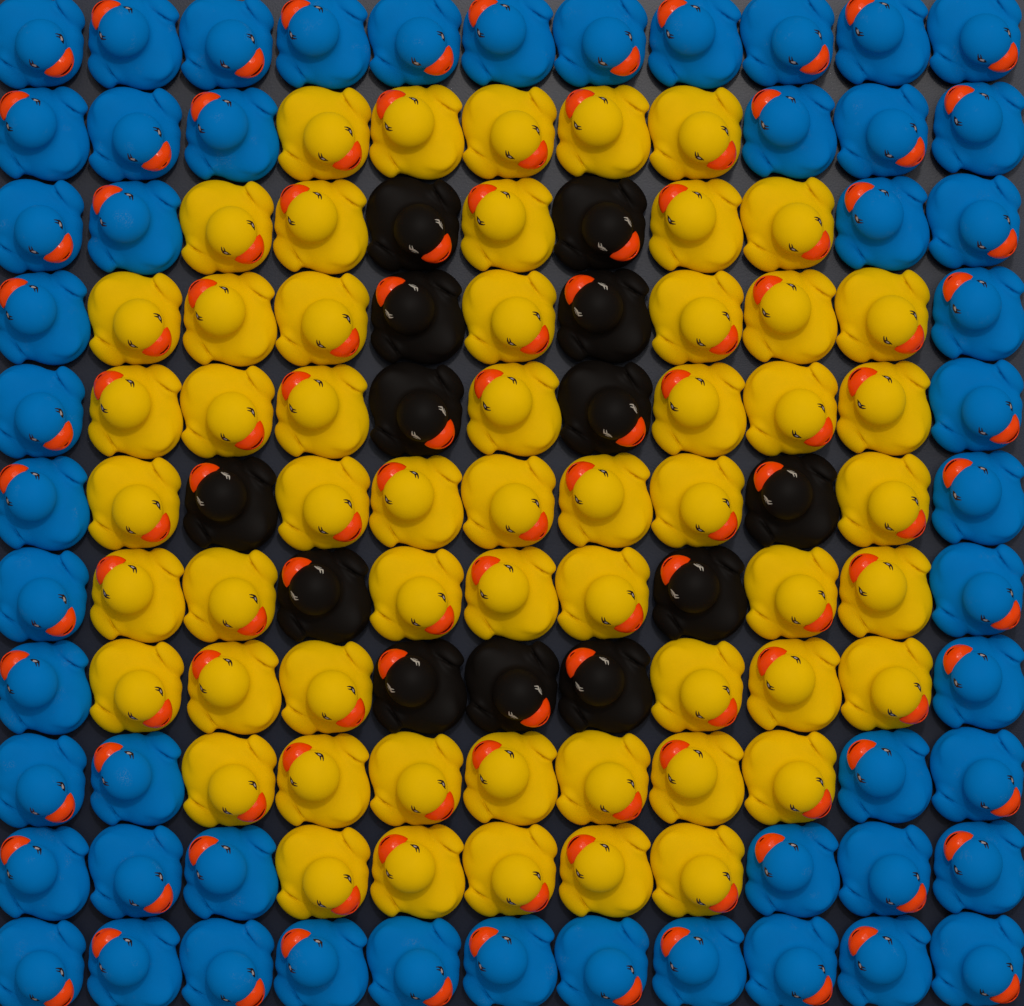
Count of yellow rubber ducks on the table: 56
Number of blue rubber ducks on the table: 52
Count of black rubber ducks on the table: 13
